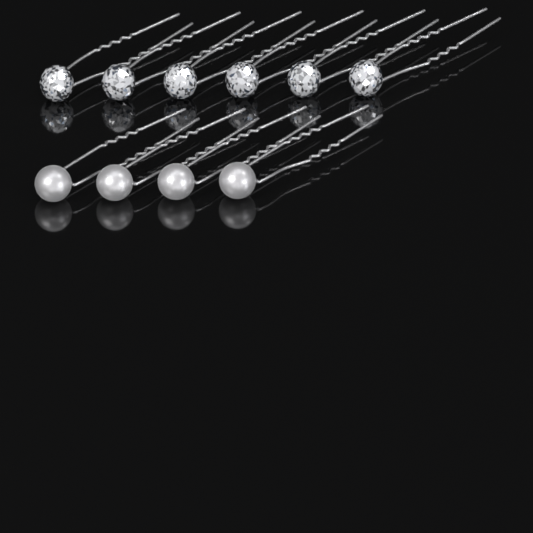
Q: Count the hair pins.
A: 10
